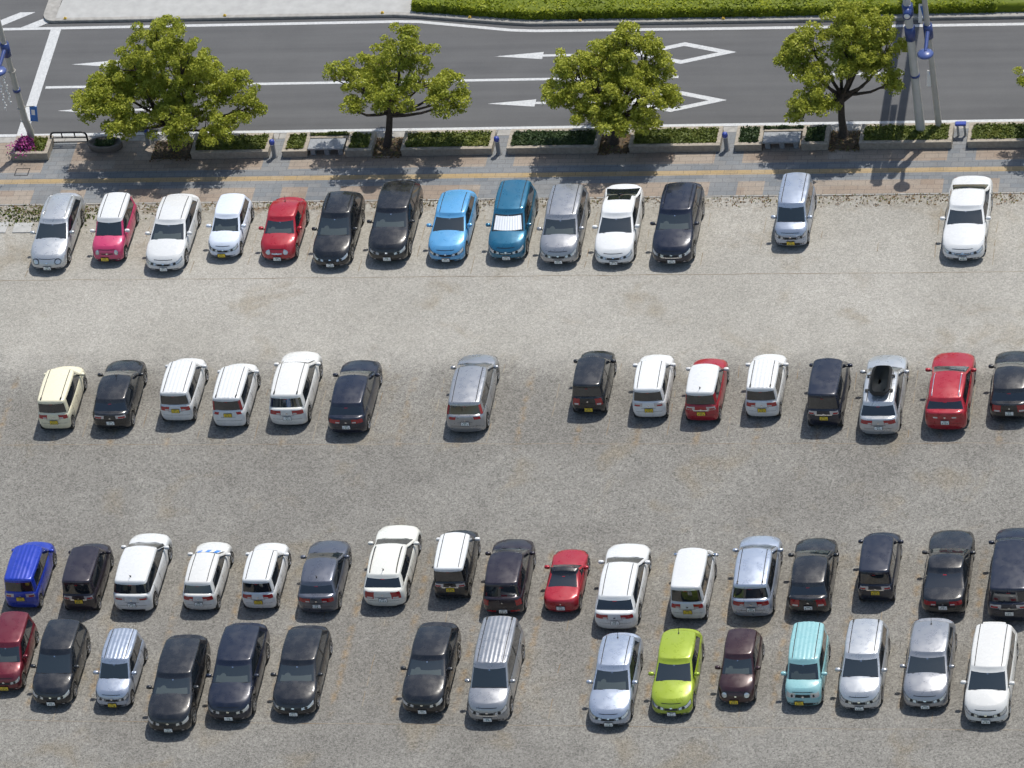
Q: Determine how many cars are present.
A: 61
